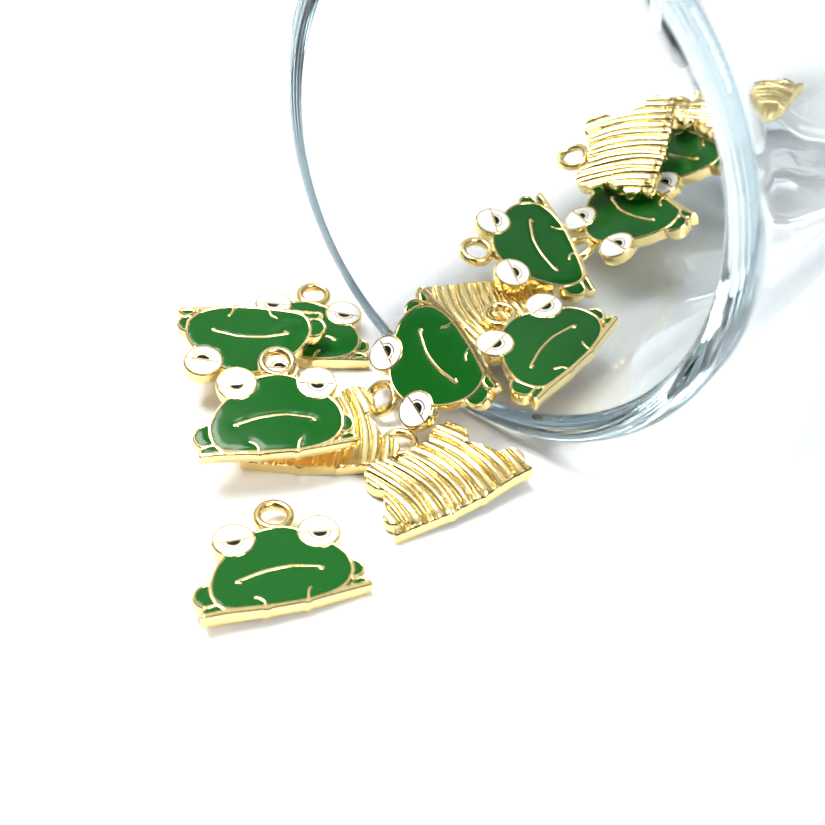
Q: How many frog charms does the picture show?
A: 14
